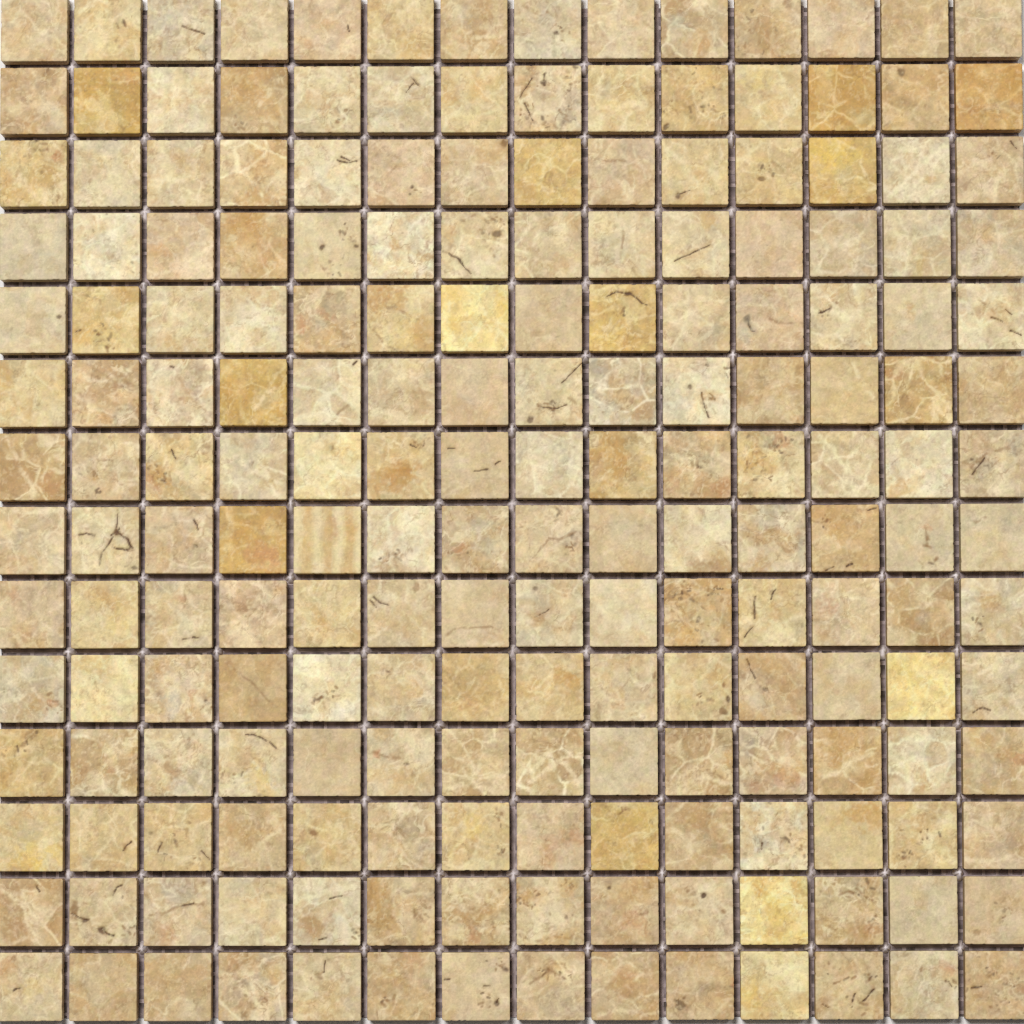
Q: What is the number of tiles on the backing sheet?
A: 196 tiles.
